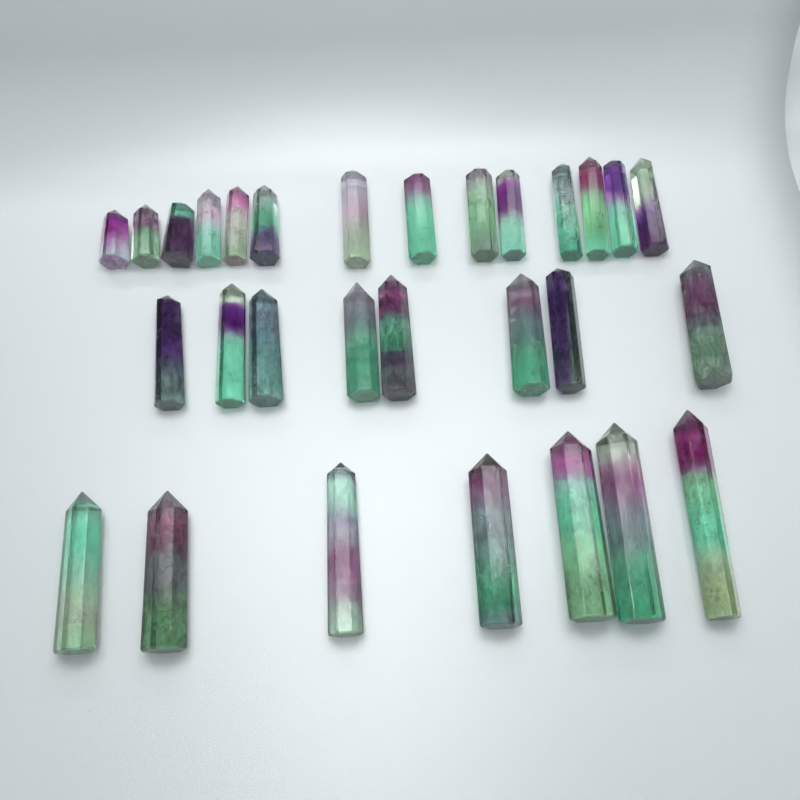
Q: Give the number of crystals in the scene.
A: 29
